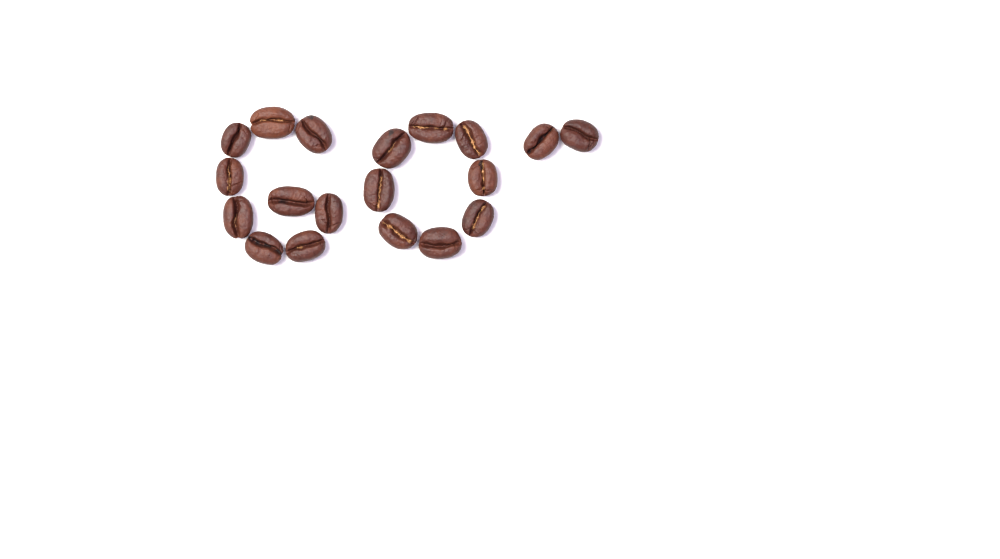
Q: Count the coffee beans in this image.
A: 19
